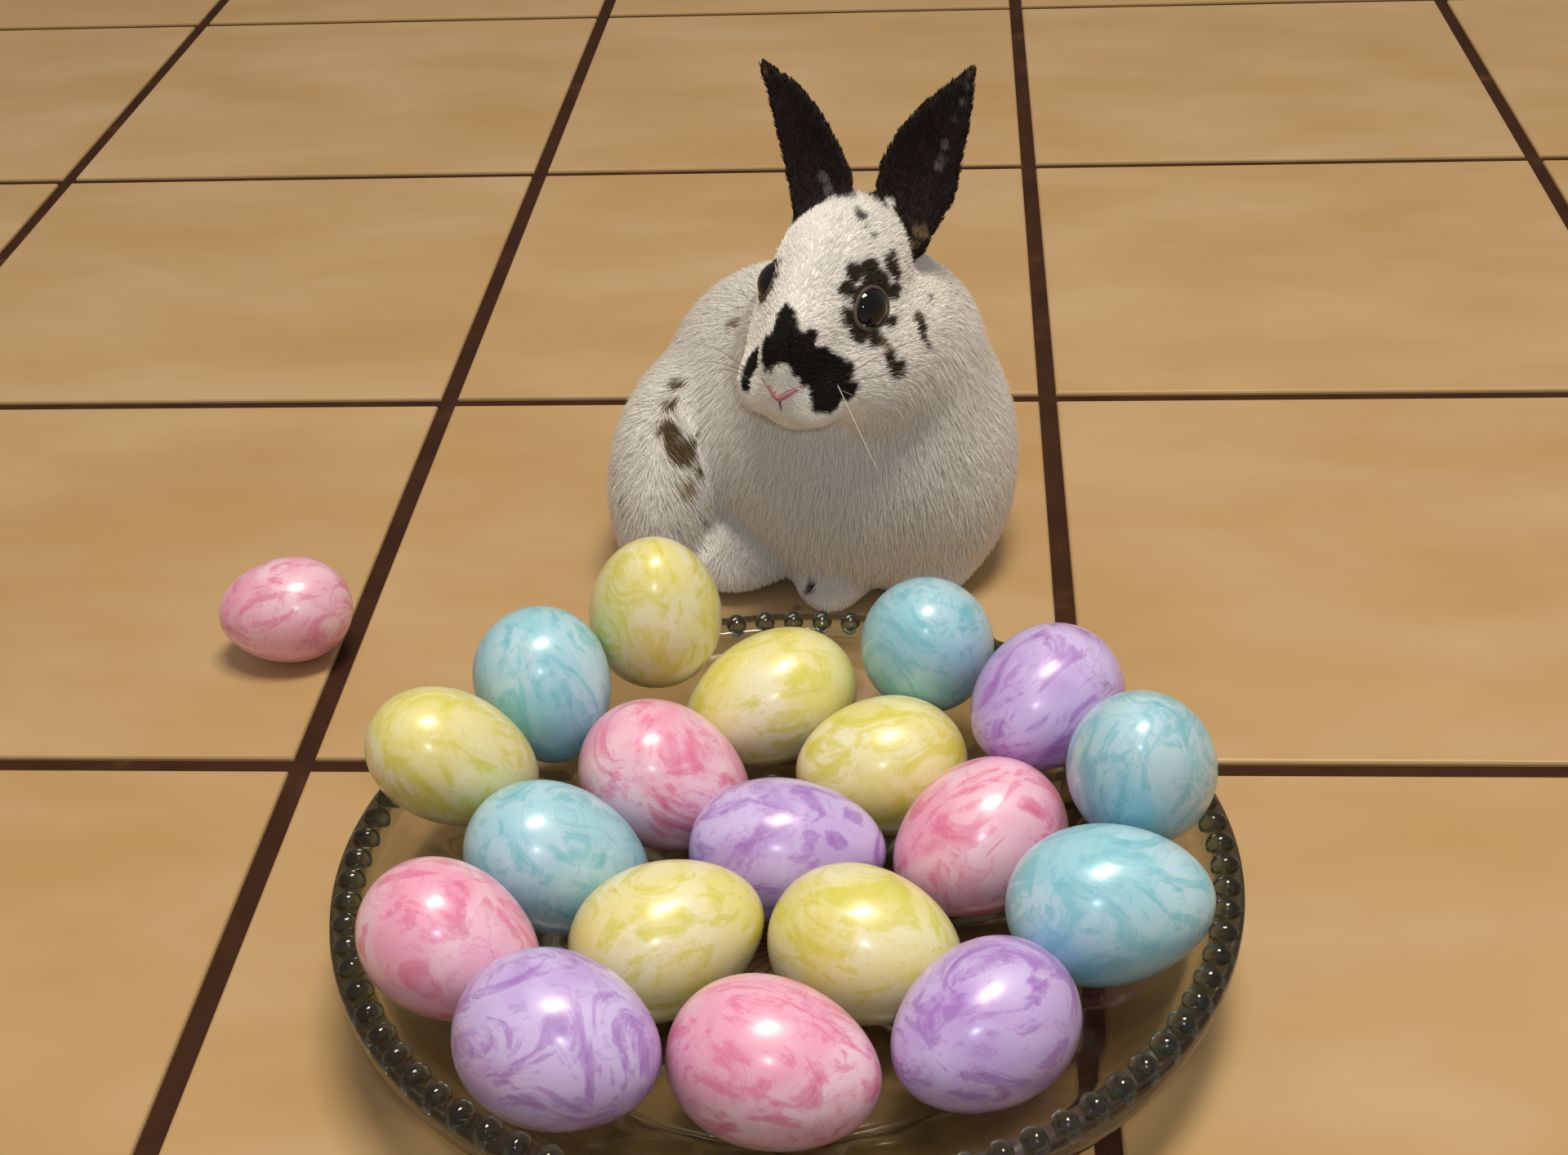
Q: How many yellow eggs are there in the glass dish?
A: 6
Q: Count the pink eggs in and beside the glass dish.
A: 5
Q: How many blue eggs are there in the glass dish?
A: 5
